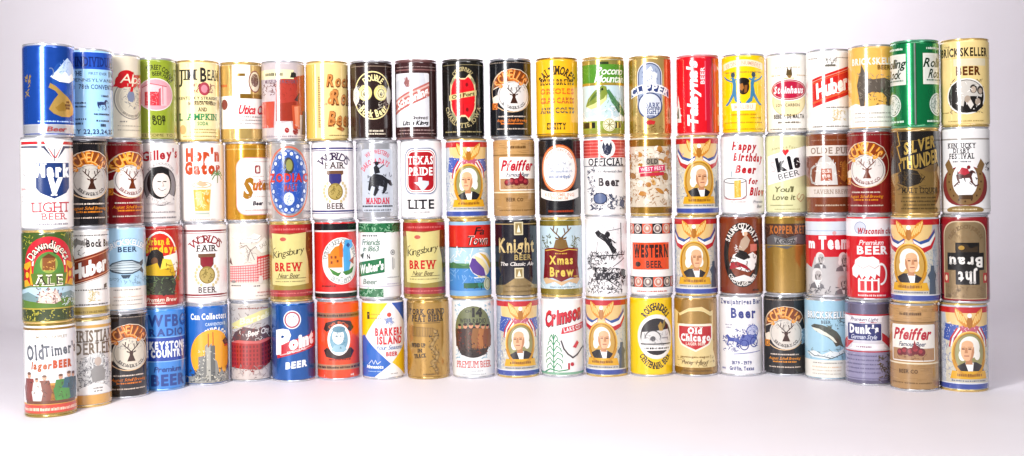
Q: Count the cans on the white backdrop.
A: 88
